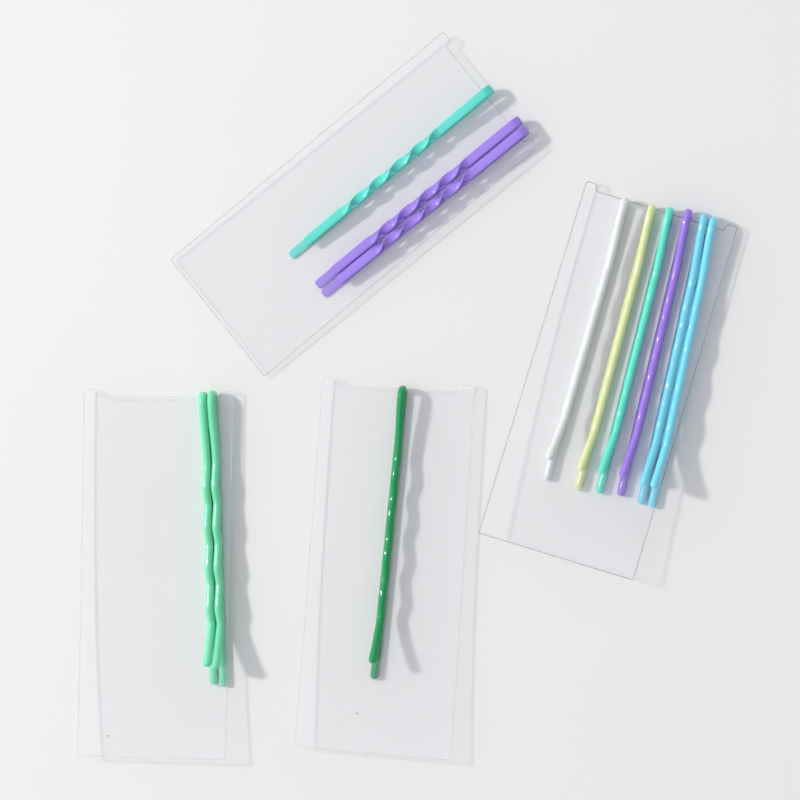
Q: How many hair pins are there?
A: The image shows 12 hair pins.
